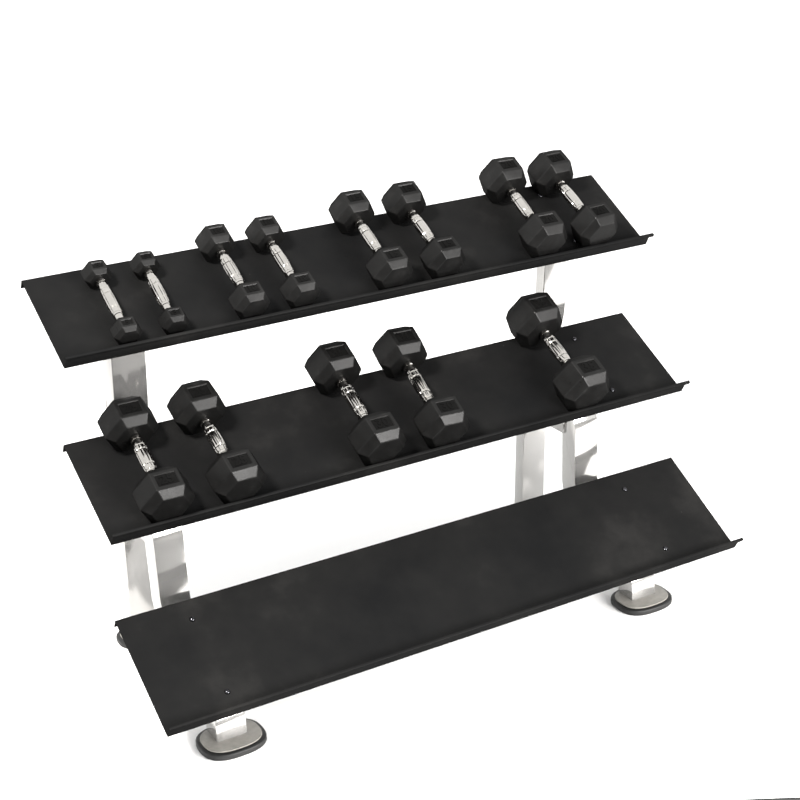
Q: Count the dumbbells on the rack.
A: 13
